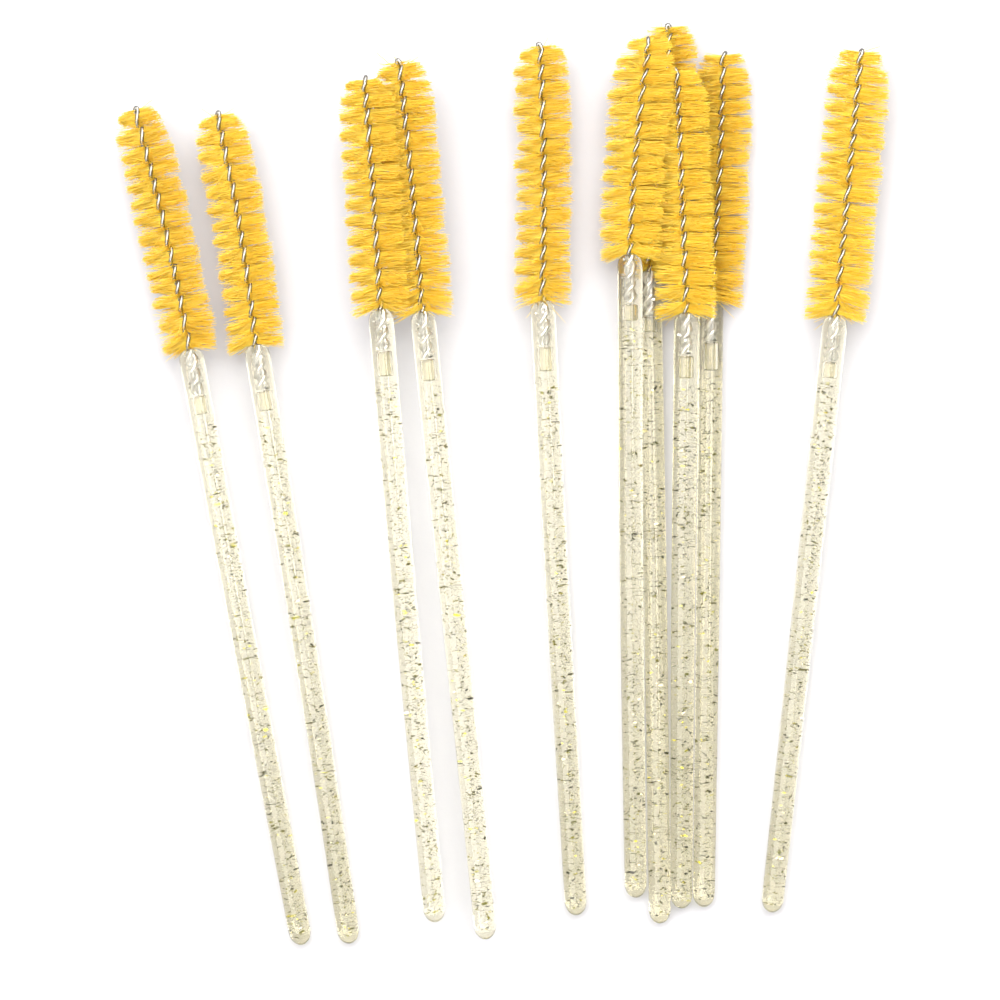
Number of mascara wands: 10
